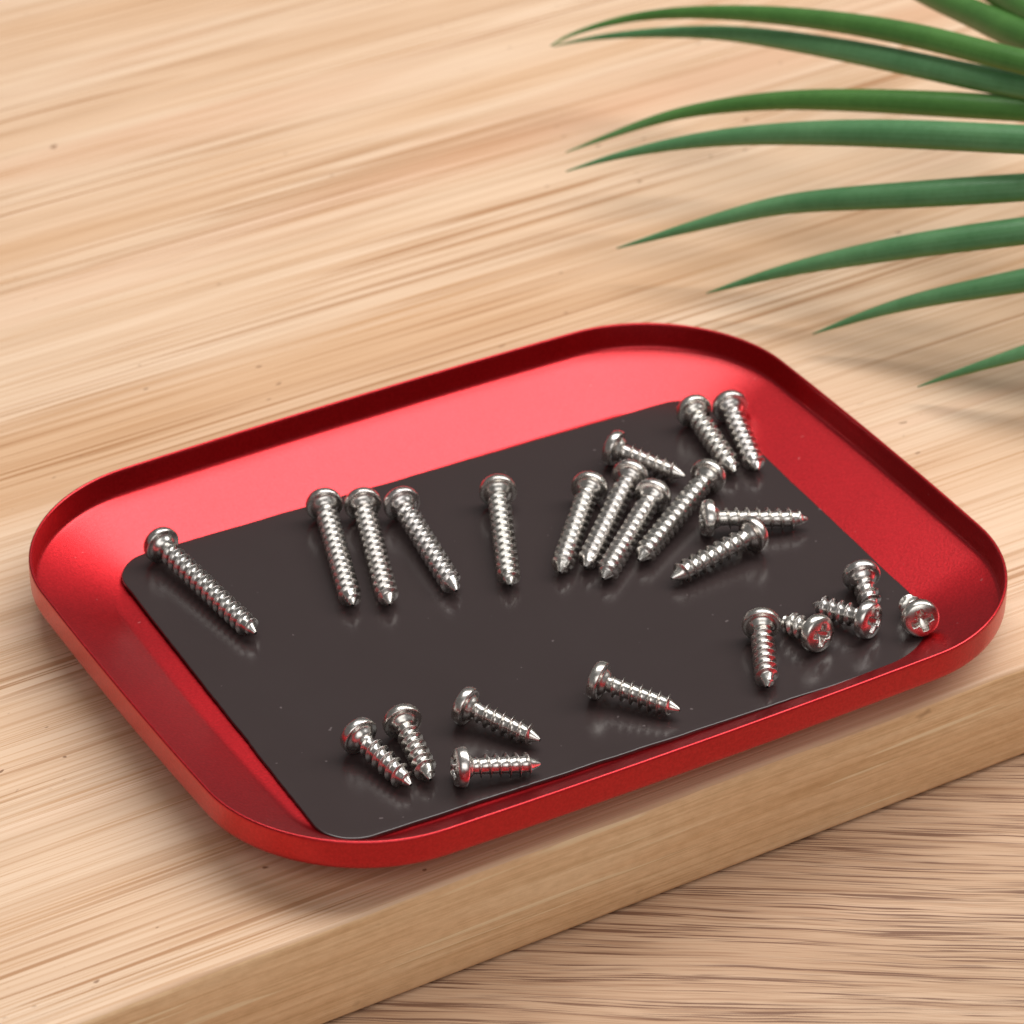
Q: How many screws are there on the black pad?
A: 24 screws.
